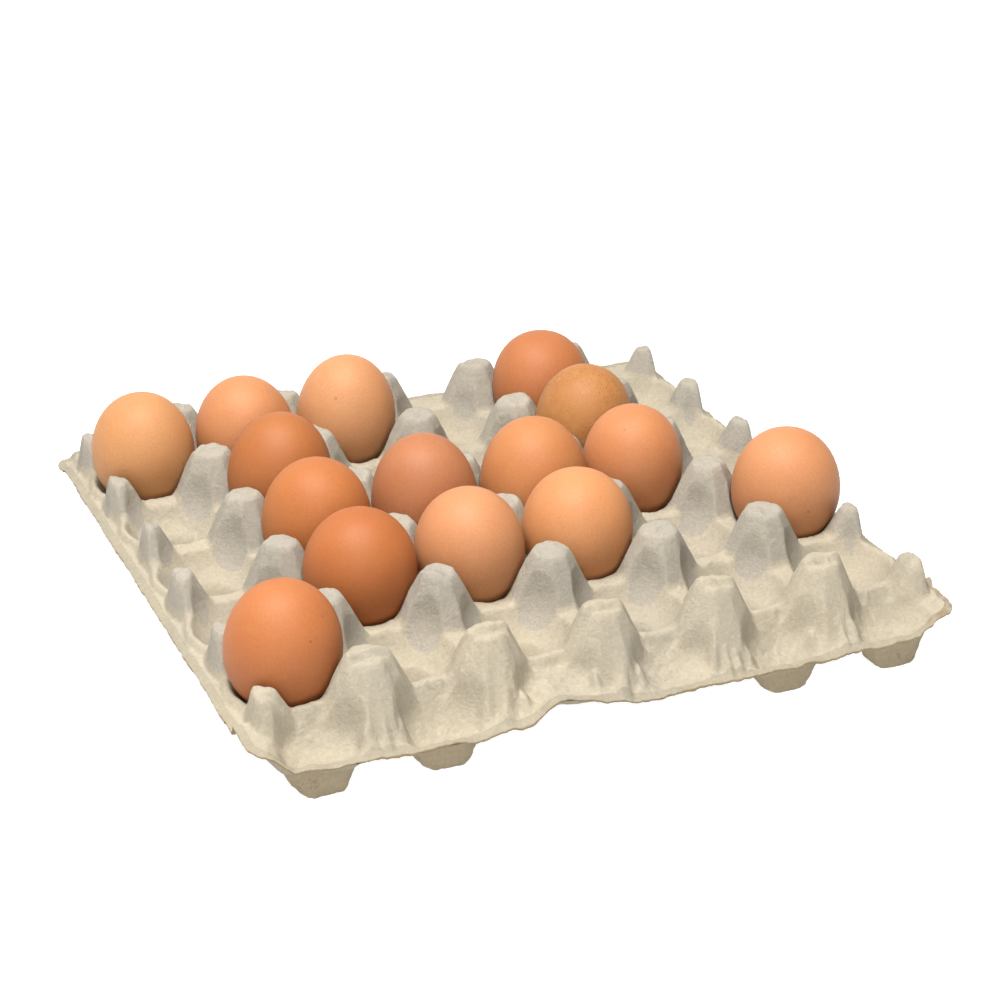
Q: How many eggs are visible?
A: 15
